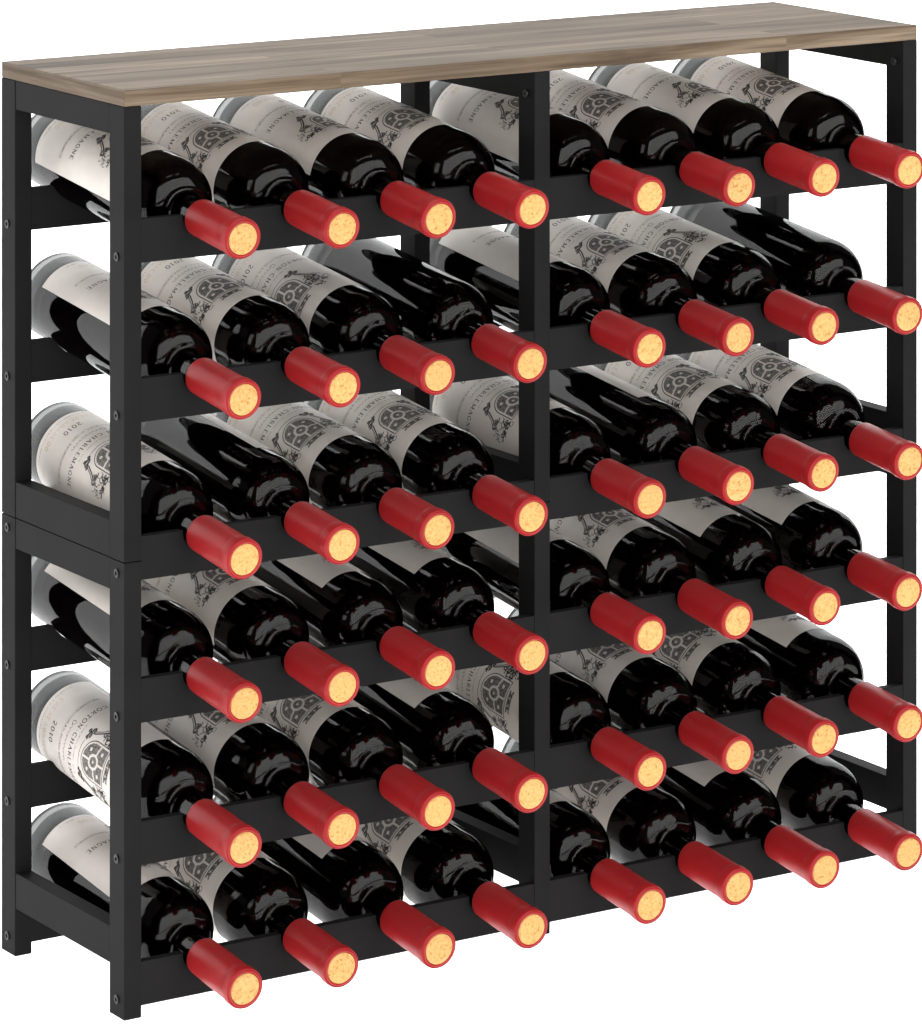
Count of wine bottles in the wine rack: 48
